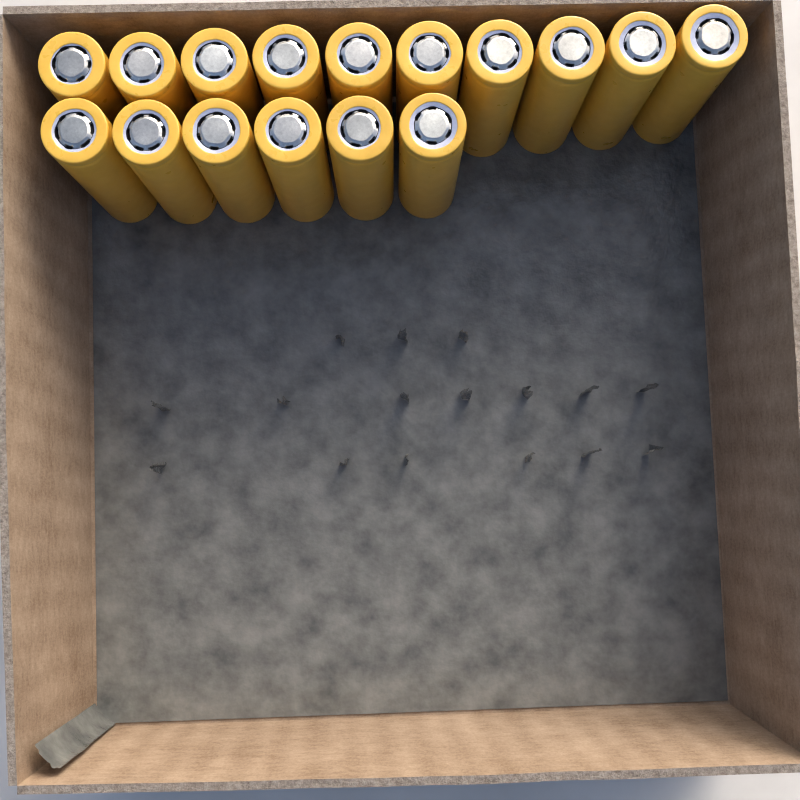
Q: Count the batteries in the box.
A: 16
